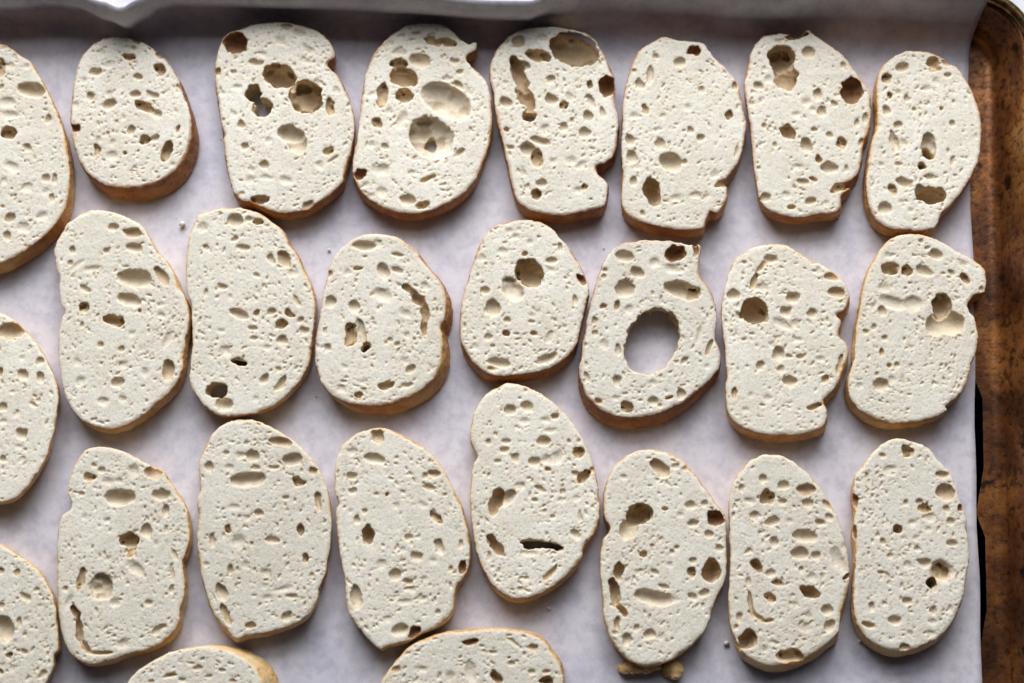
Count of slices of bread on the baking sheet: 26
